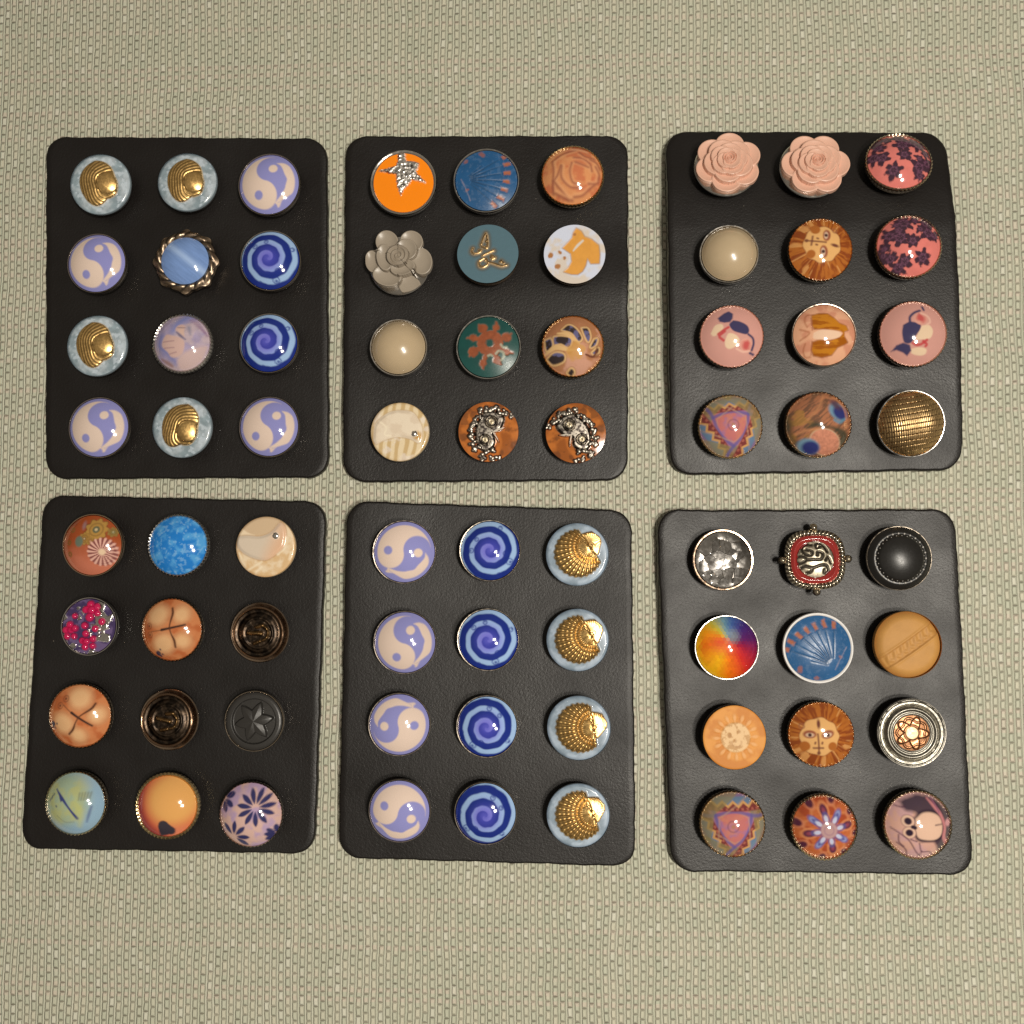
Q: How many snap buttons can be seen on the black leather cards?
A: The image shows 72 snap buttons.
